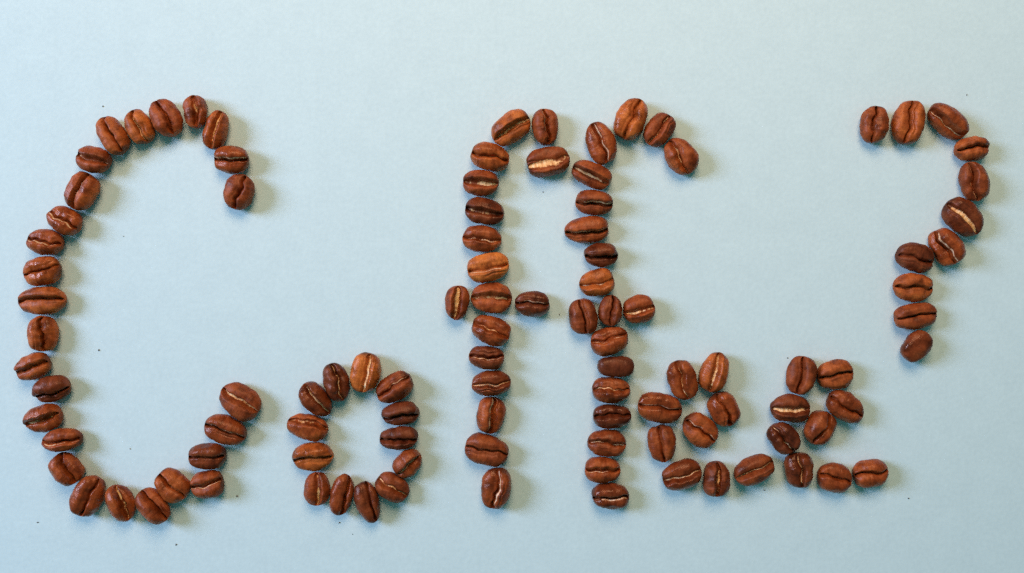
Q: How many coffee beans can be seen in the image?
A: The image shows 105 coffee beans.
